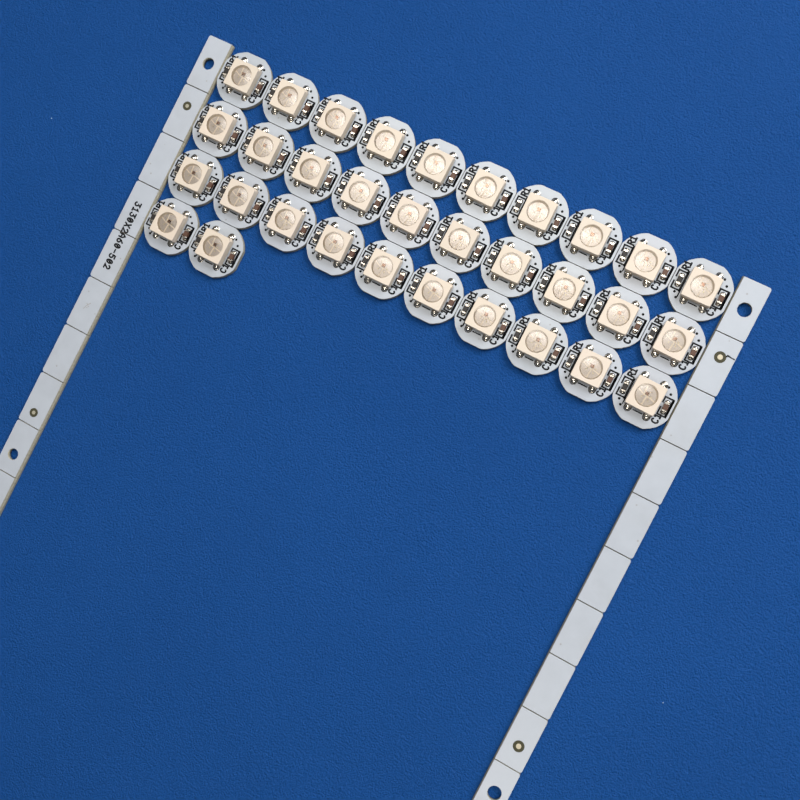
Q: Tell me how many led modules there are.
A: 32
